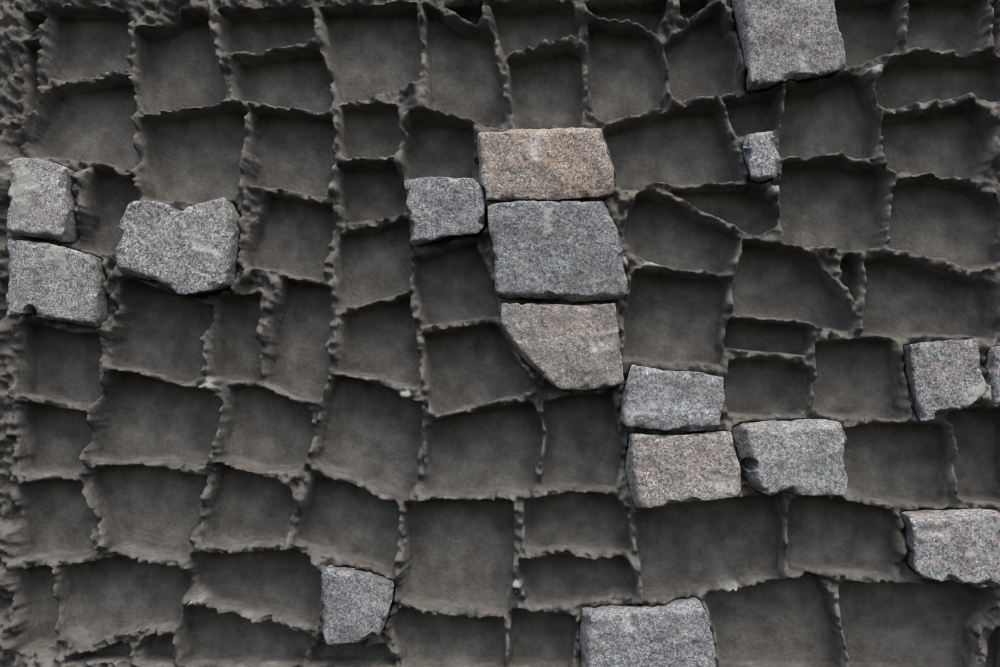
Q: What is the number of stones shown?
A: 17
